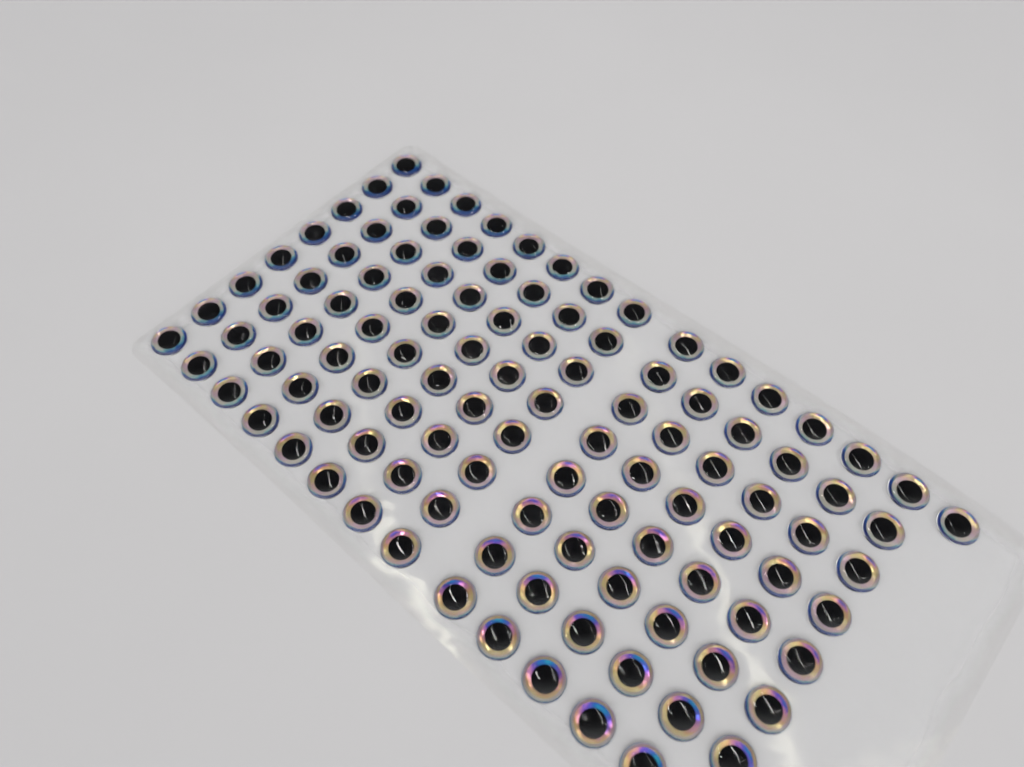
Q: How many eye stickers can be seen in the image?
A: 112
